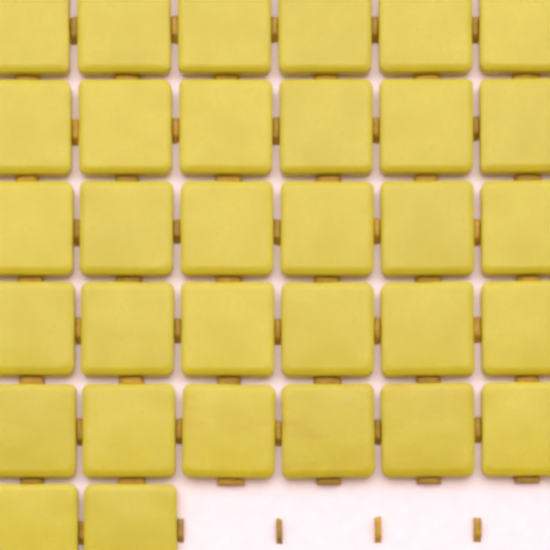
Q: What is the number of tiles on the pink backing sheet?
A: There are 32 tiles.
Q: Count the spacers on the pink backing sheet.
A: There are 60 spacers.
